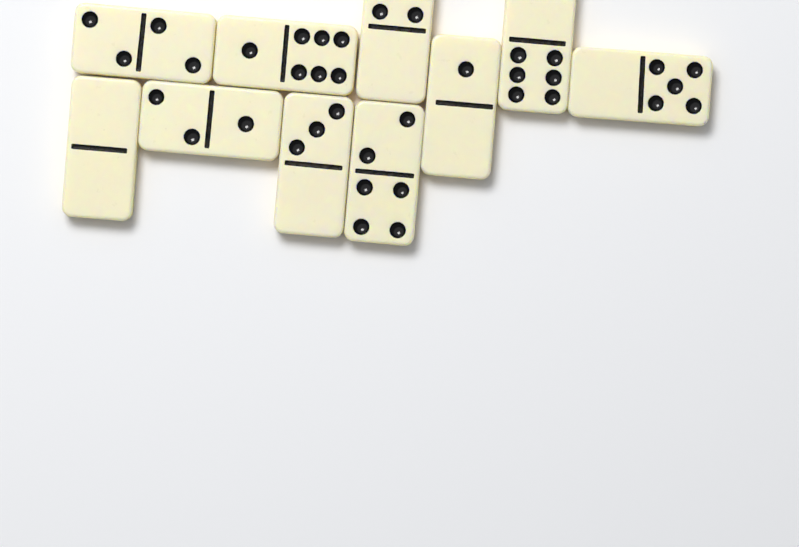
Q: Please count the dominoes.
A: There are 10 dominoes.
